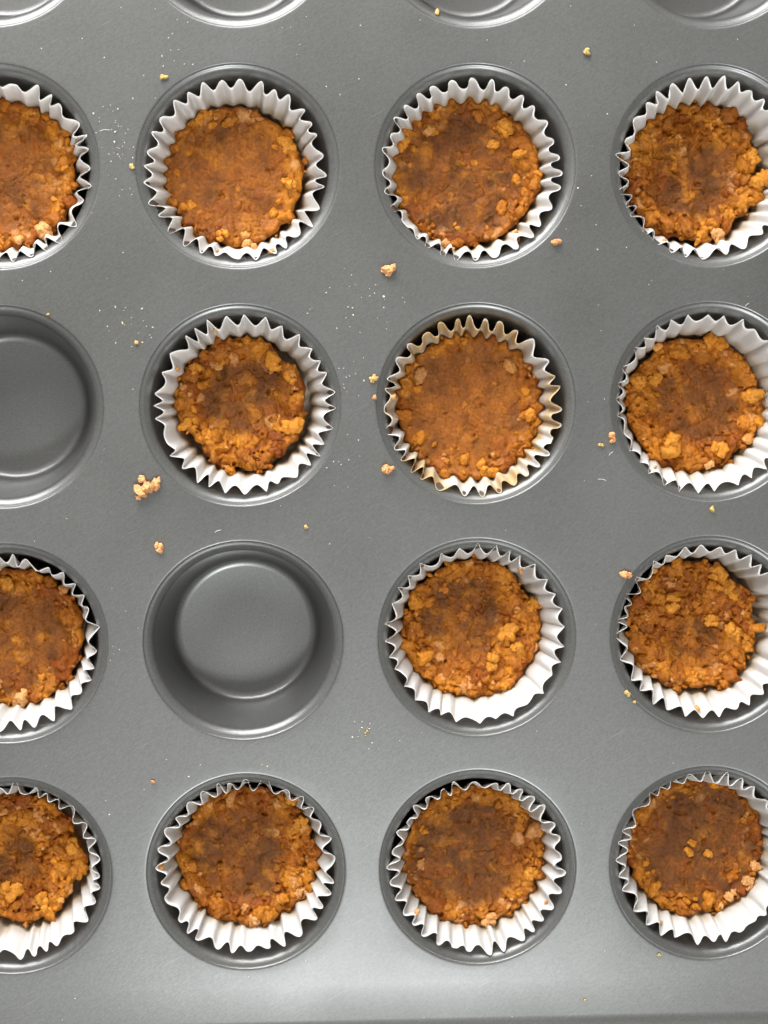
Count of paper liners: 14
